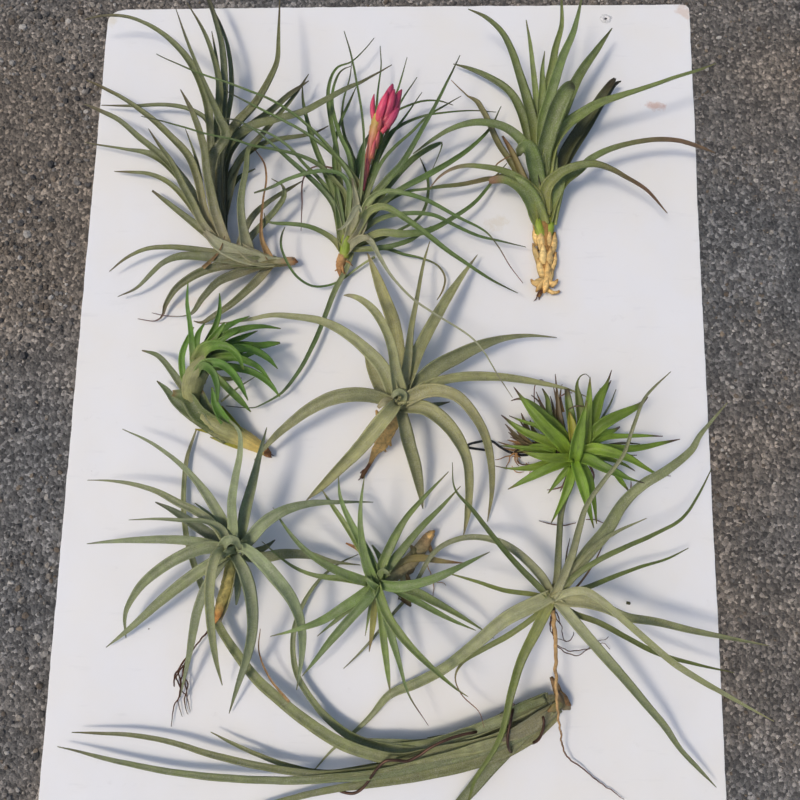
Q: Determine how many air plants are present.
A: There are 10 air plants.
